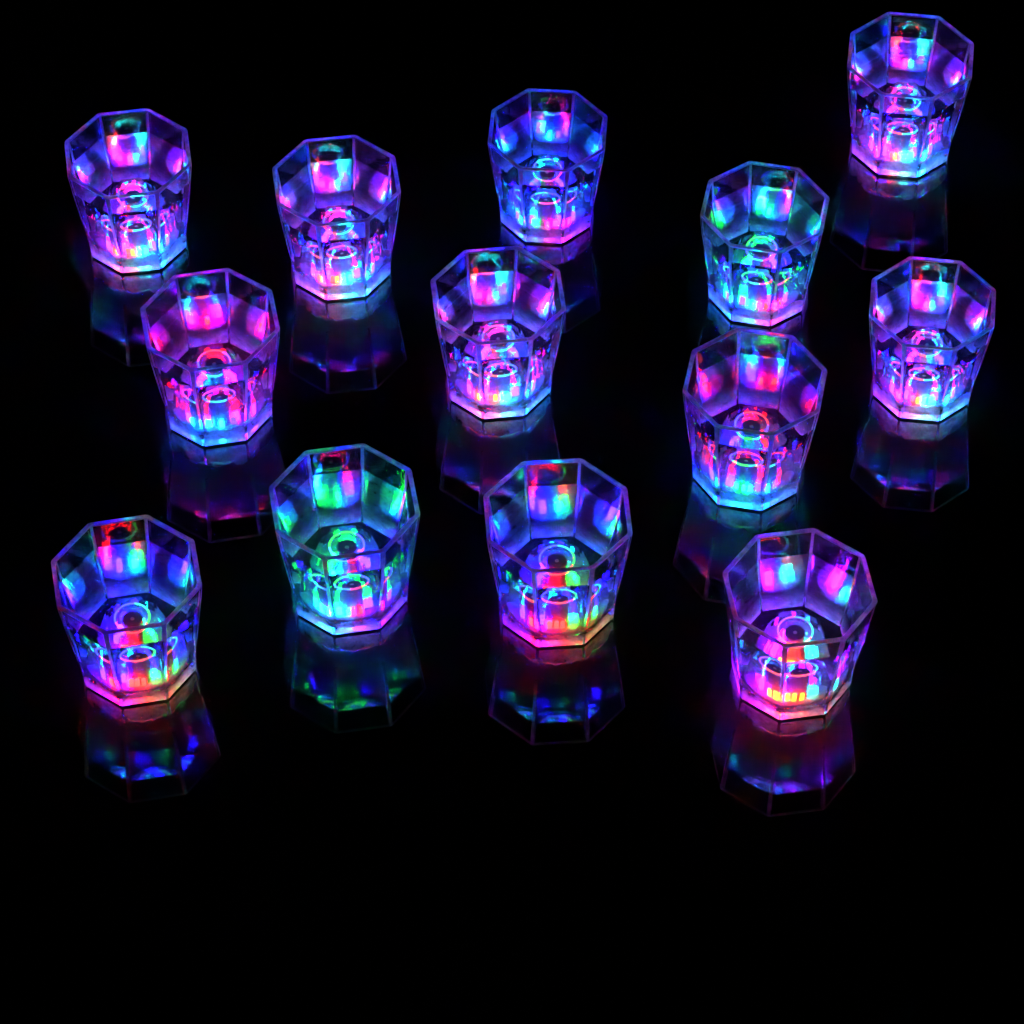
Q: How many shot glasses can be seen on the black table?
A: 13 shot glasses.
